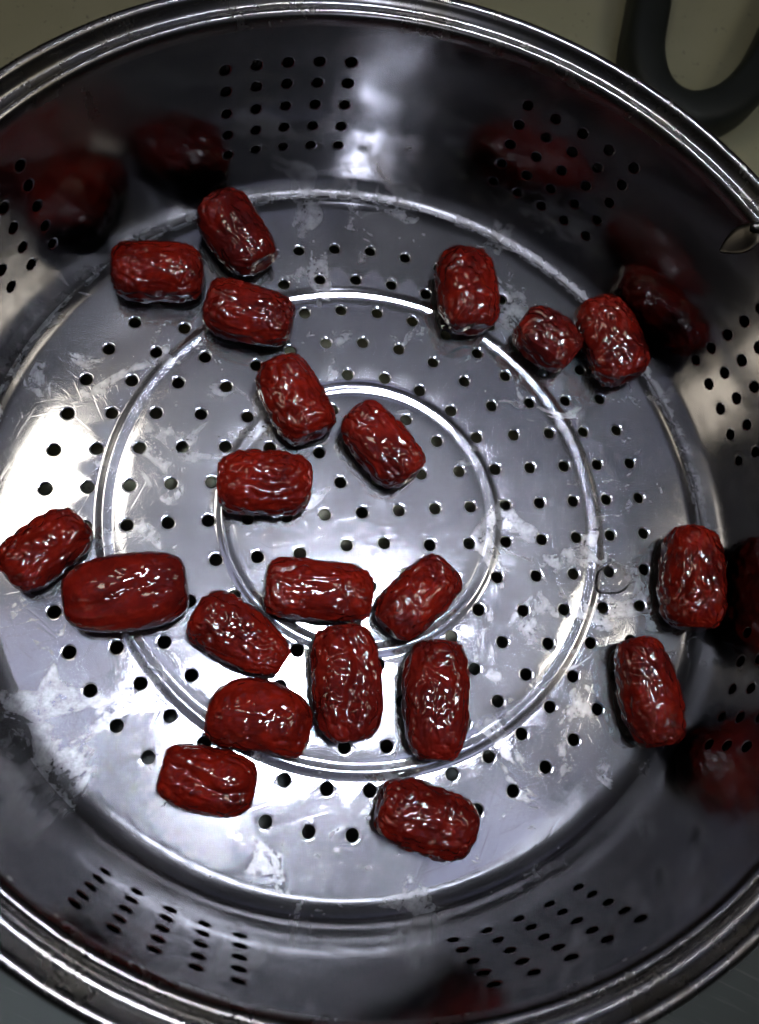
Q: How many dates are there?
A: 21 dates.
